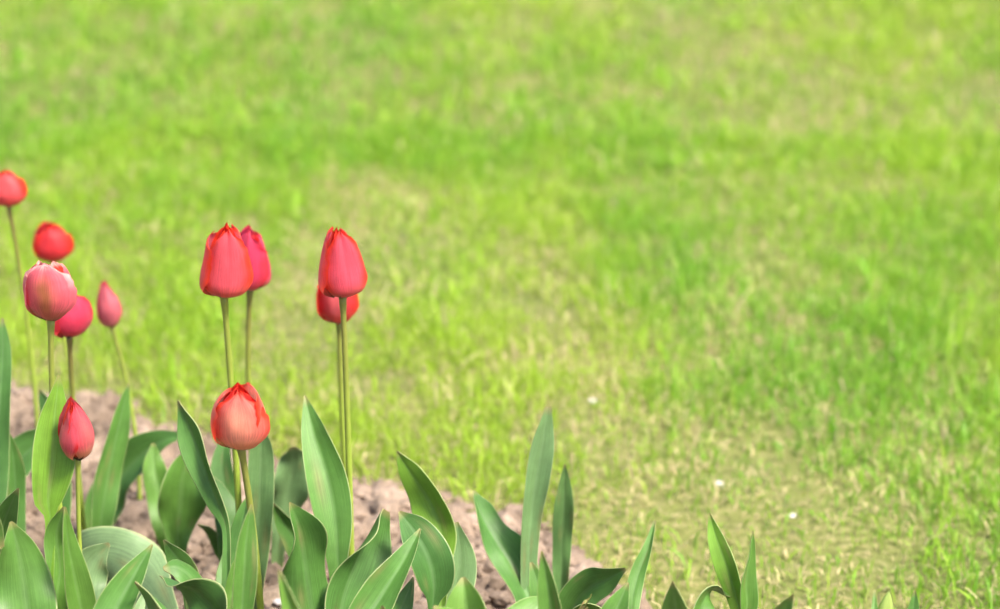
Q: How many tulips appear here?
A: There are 11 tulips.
